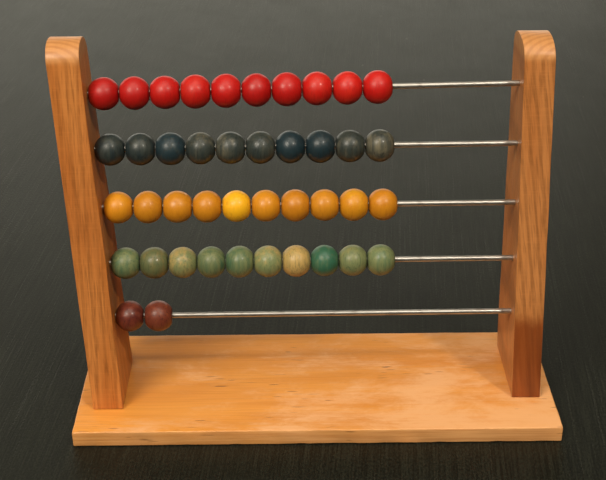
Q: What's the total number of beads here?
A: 42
